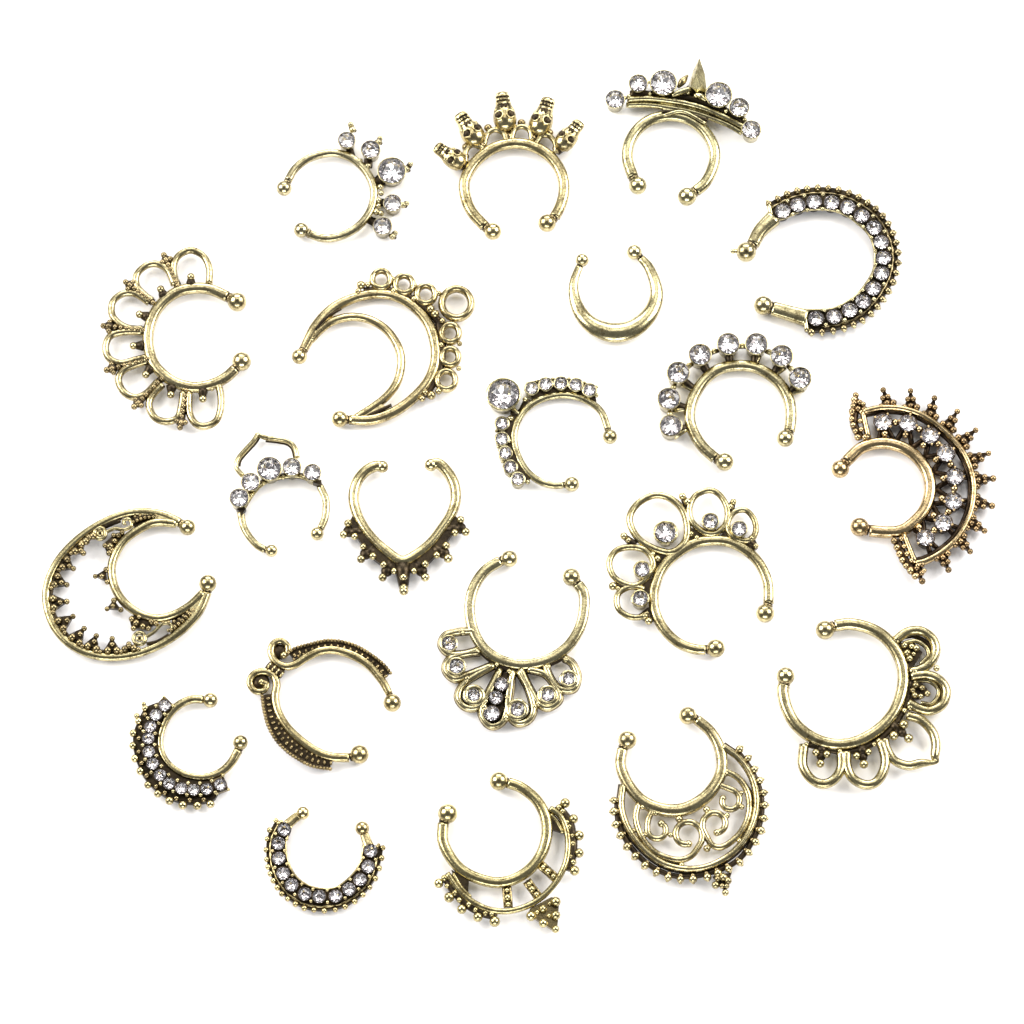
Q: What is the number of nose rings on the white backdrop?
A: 21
